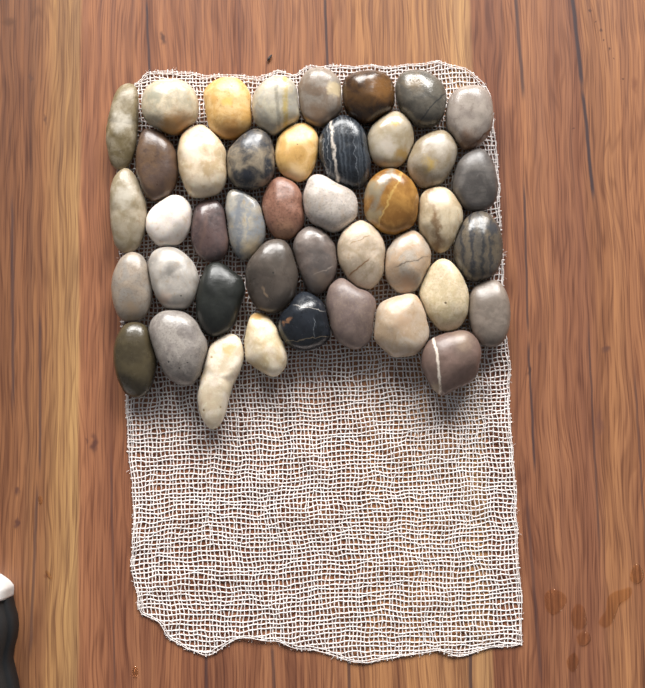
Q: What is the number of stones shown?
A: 42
